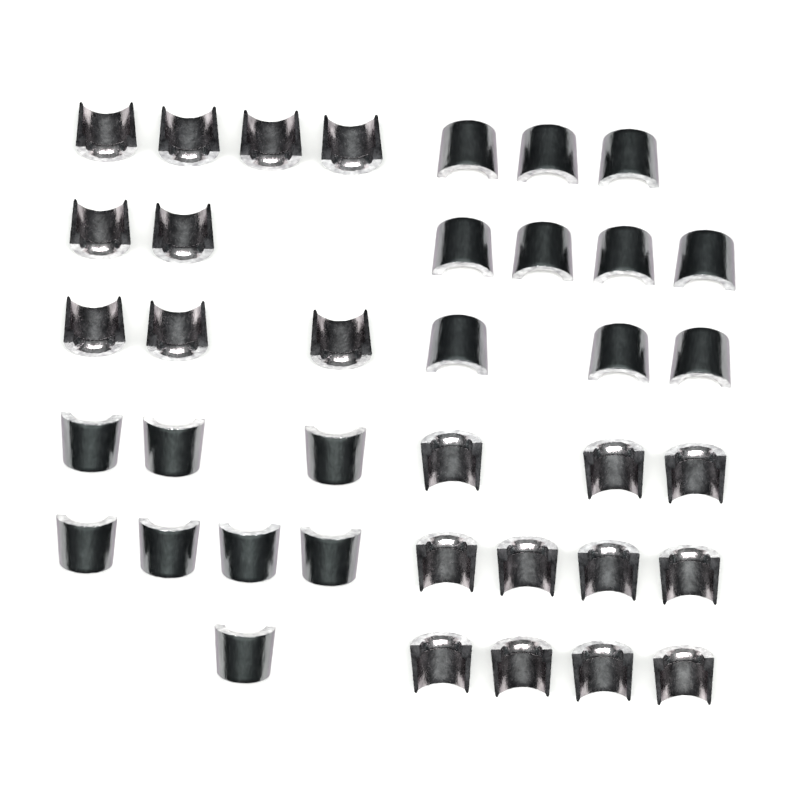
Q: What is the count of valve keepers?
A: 38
